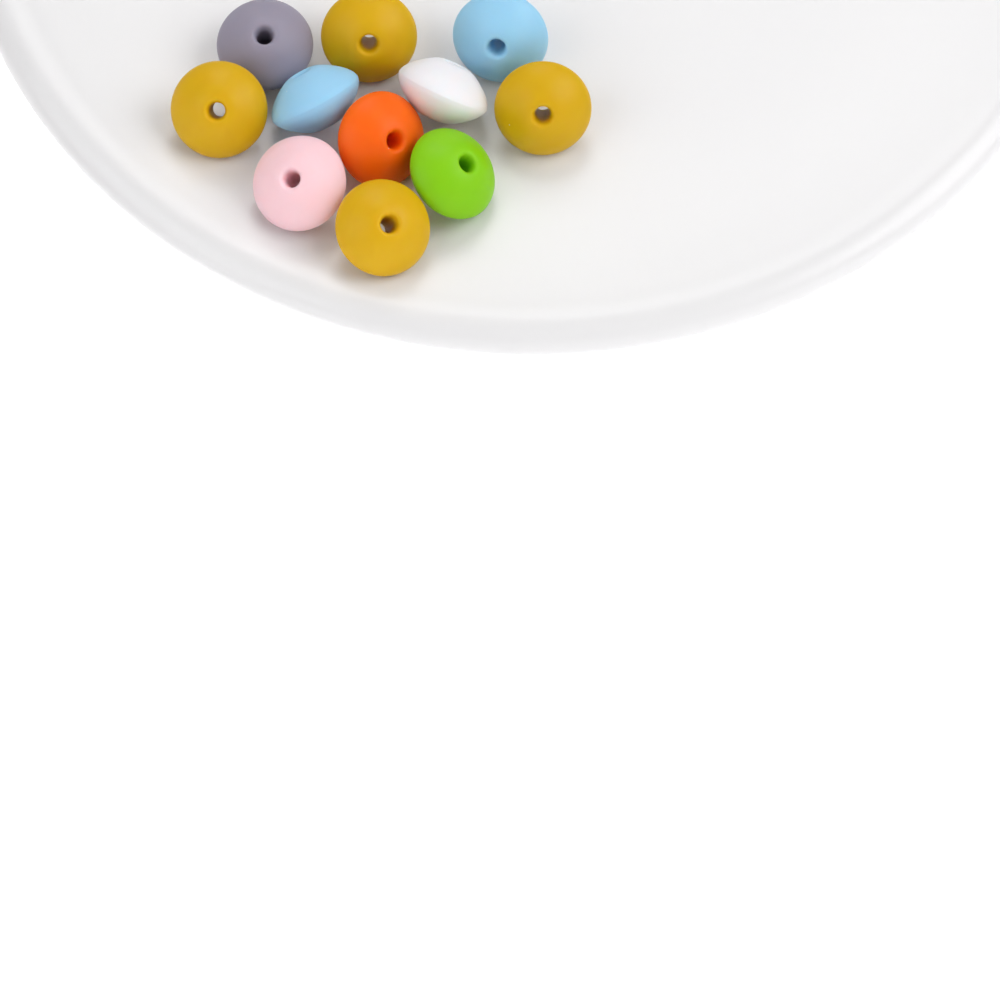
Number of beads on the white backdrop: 11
